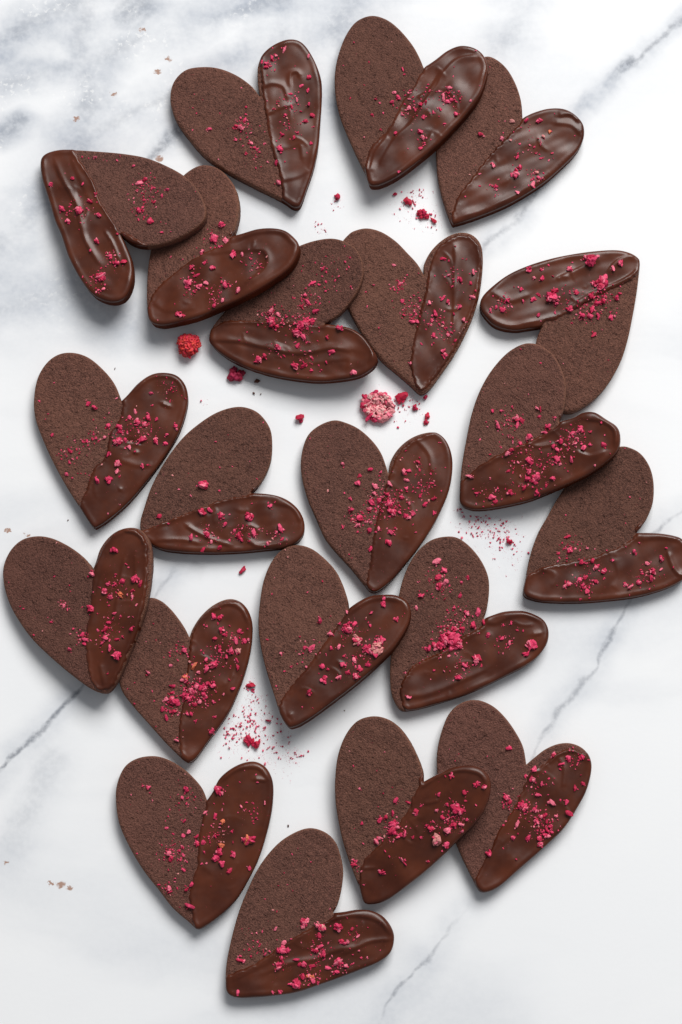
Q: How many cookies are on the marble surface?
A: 21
